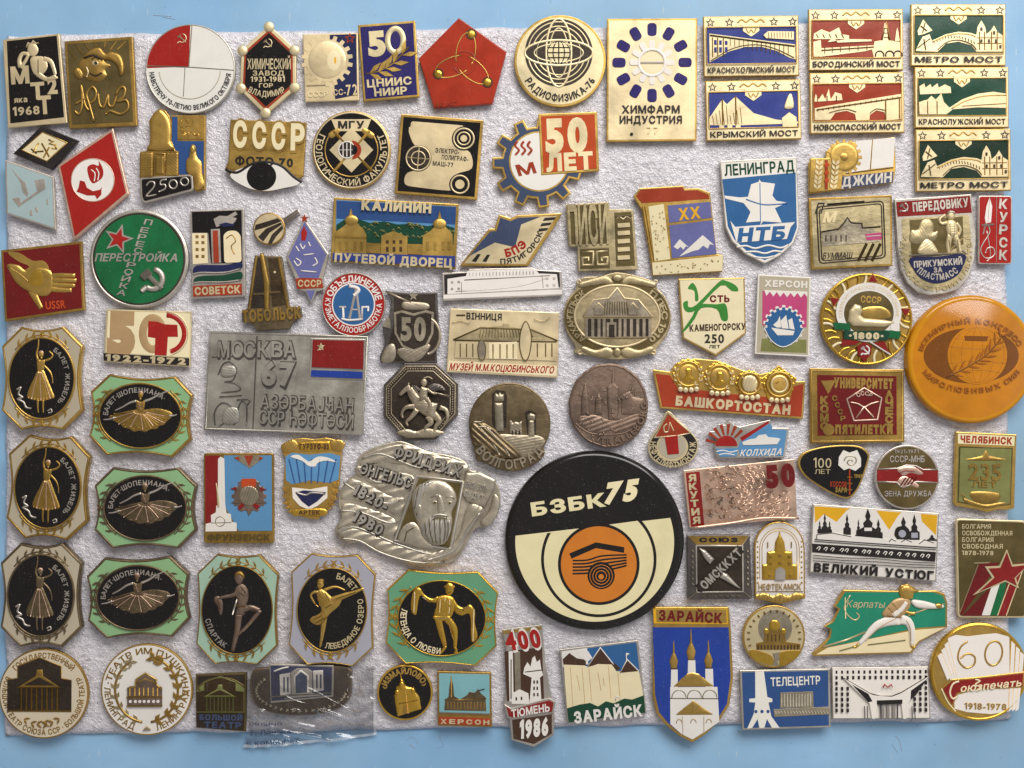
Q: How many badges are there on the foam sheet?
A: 92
